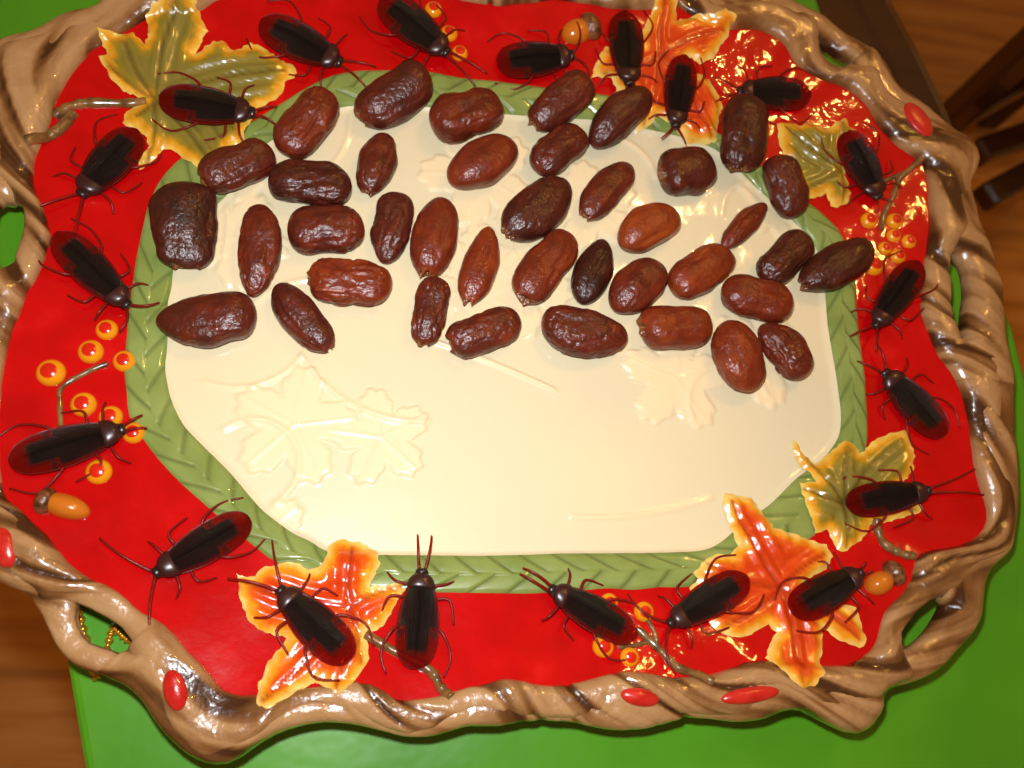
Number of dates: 39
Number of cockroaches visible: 20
